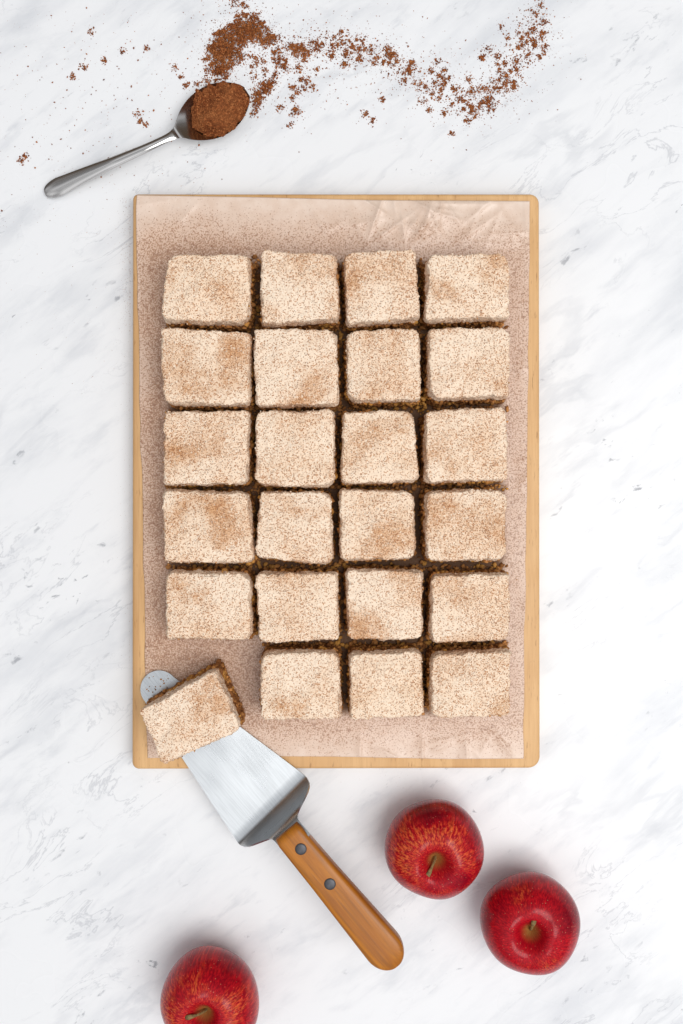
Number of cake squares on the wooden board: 24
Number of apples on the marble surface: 3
